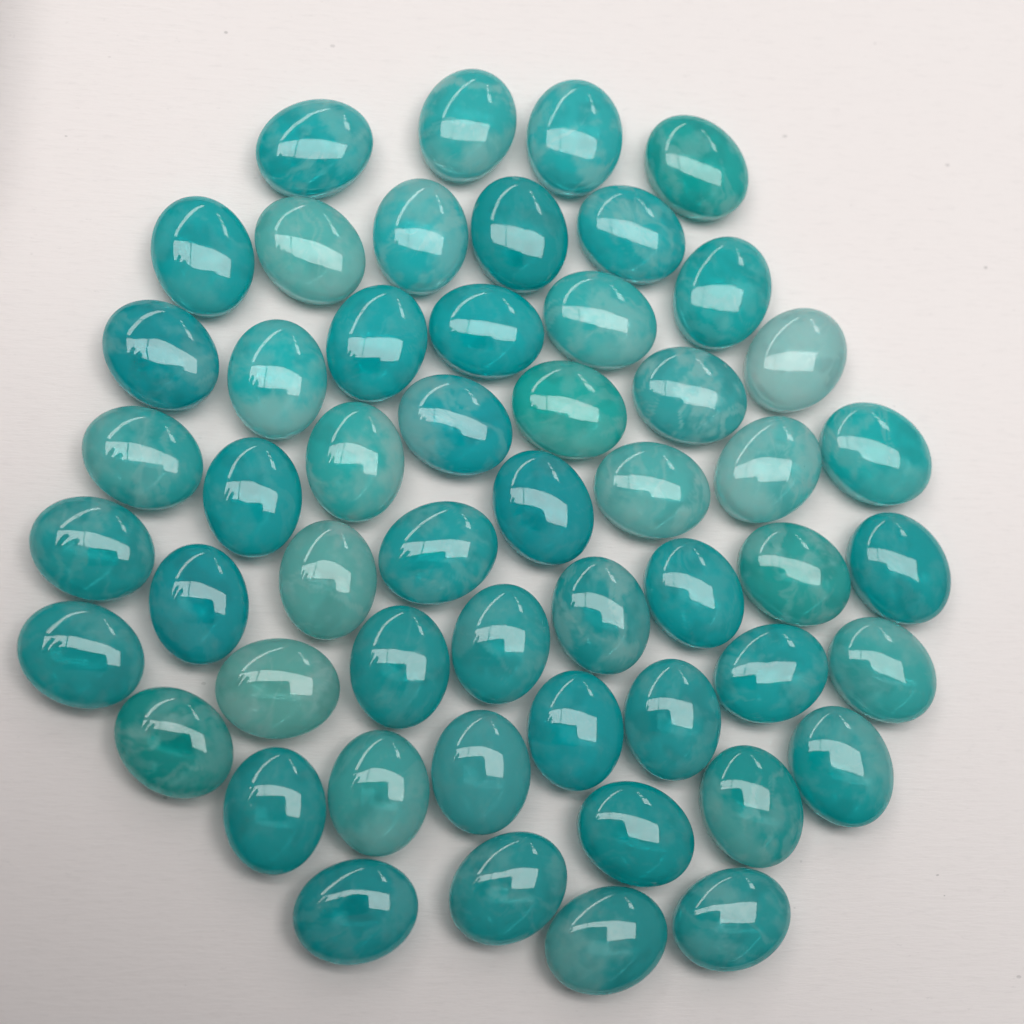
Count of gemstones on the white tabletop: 53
